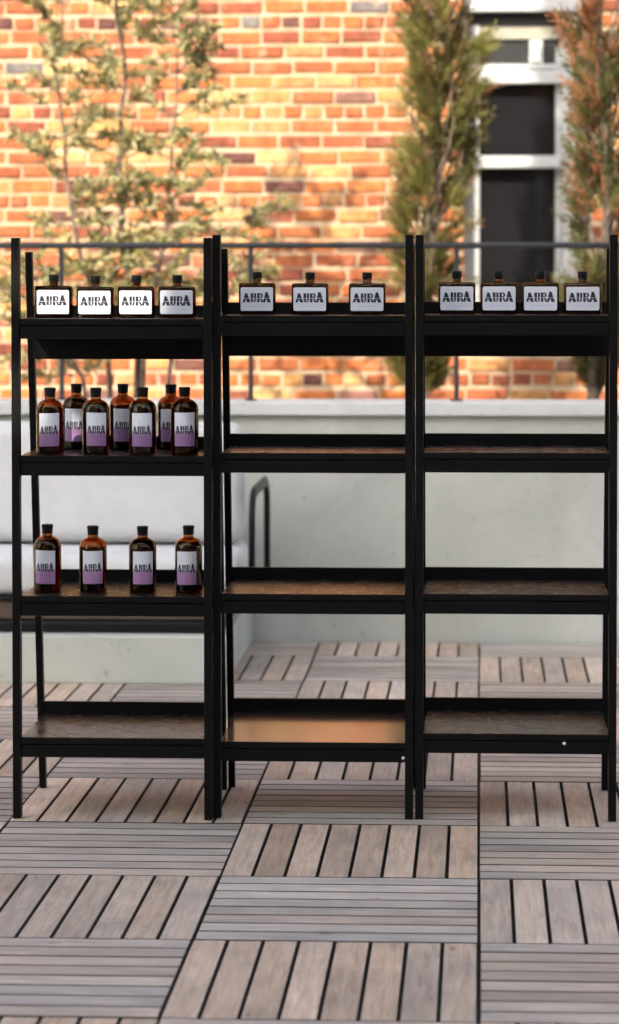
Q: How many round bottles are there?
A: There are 11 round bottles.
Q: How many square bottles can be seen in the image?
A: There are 11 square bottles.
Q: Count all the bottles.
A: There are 22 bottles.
